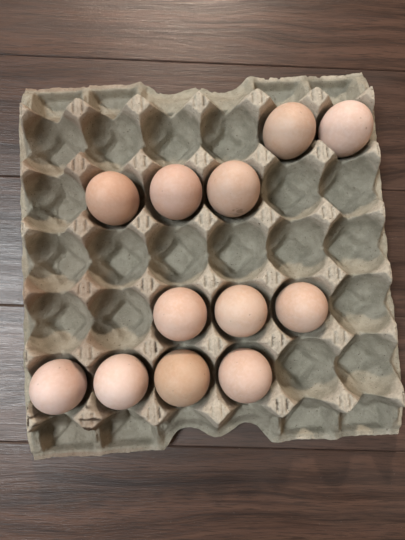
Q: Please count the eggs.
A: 12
